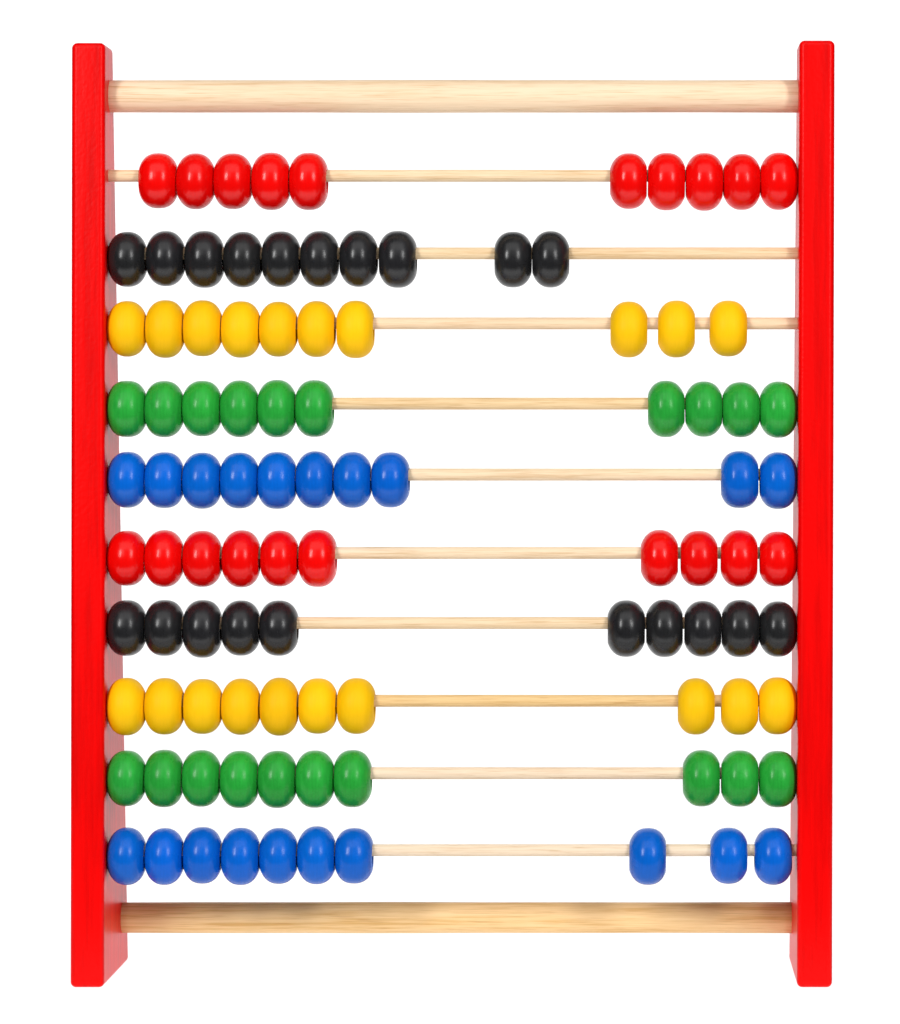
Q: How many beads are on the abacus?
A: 100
